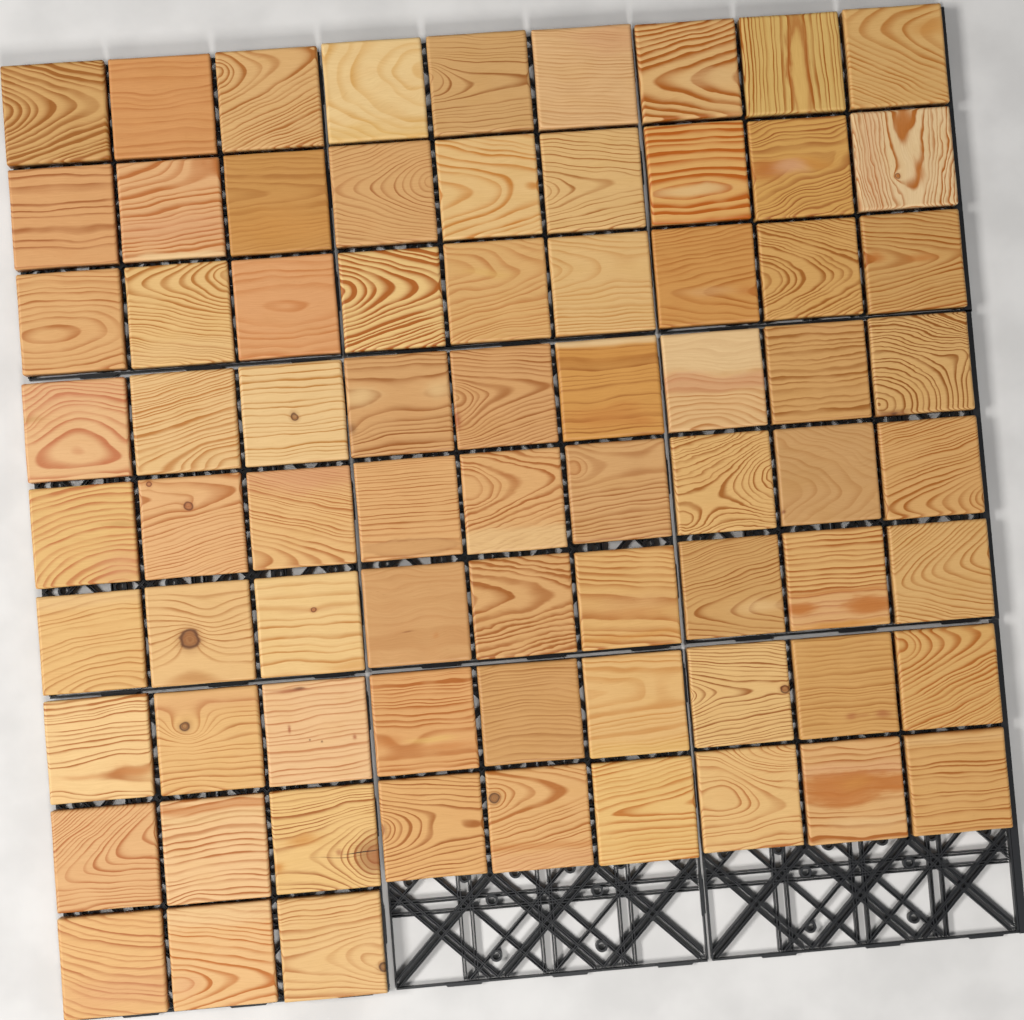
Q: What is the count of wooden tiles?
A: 75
